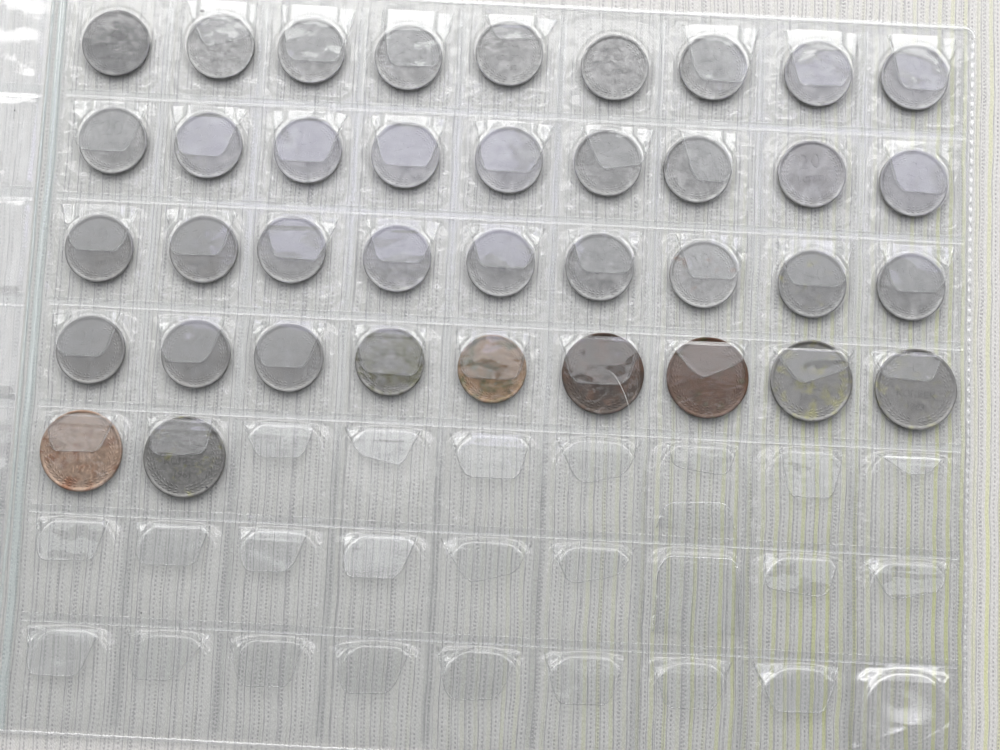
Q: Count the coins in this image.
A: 38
